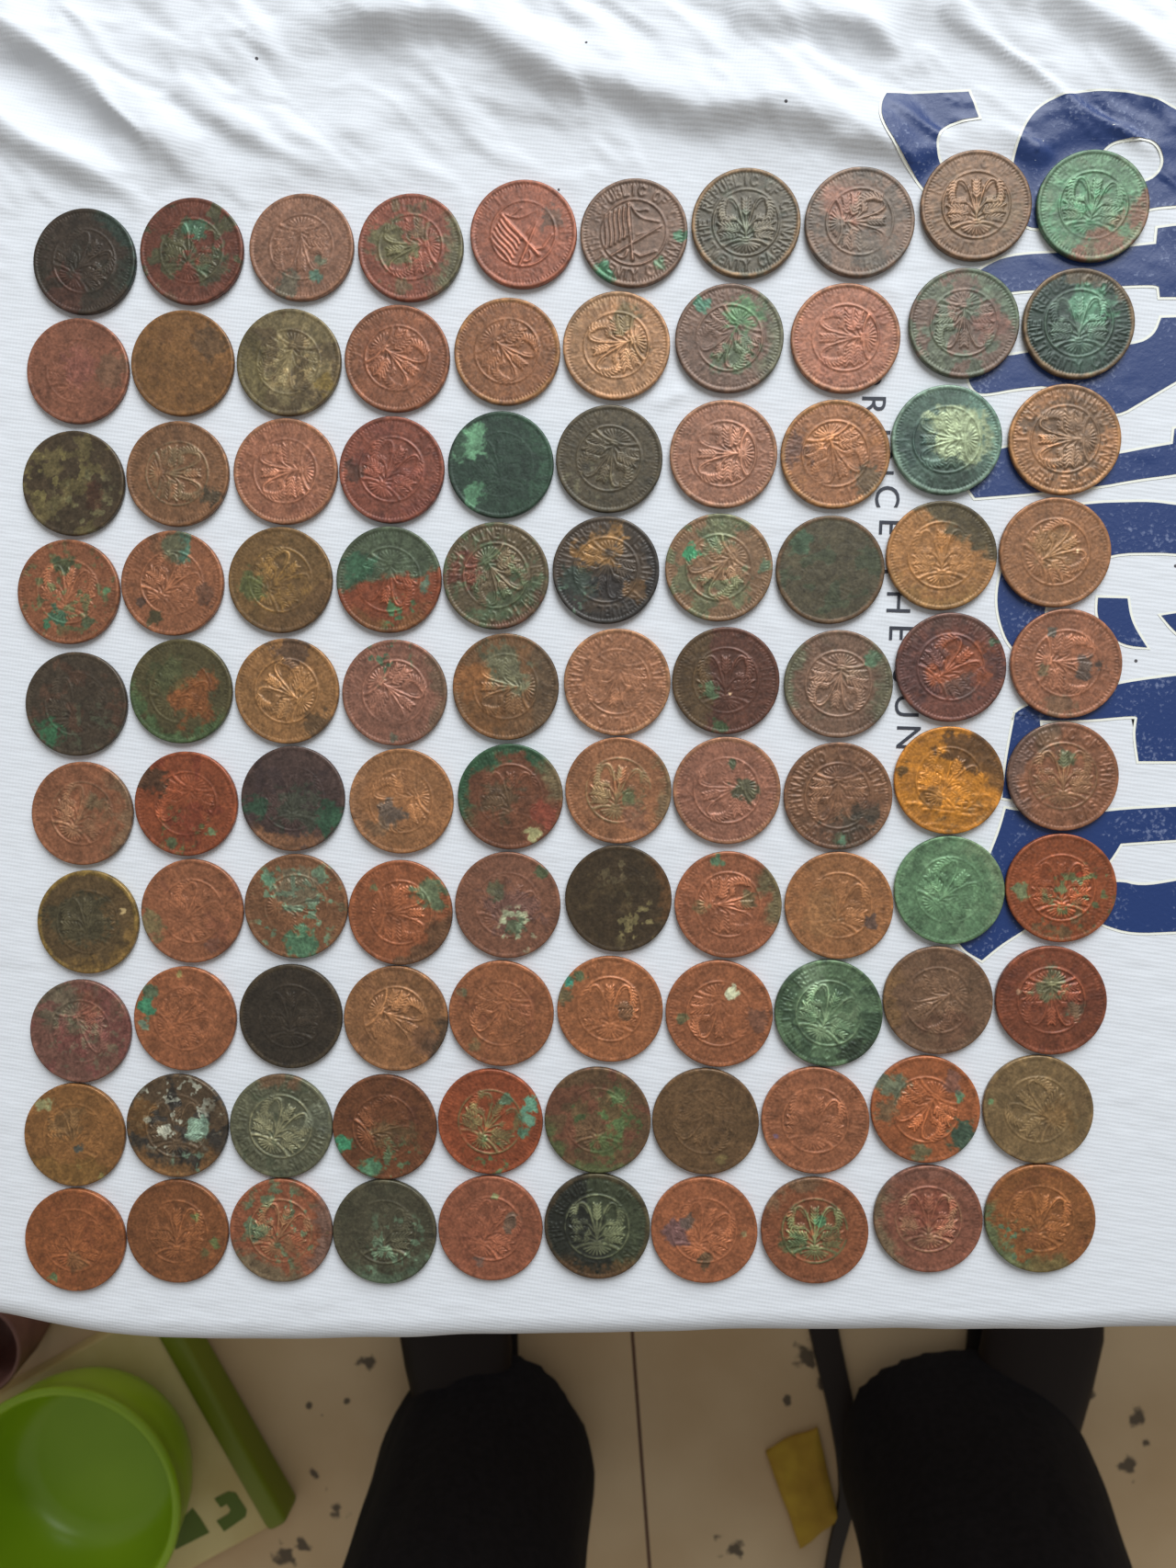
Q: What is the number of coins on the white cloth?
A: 100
